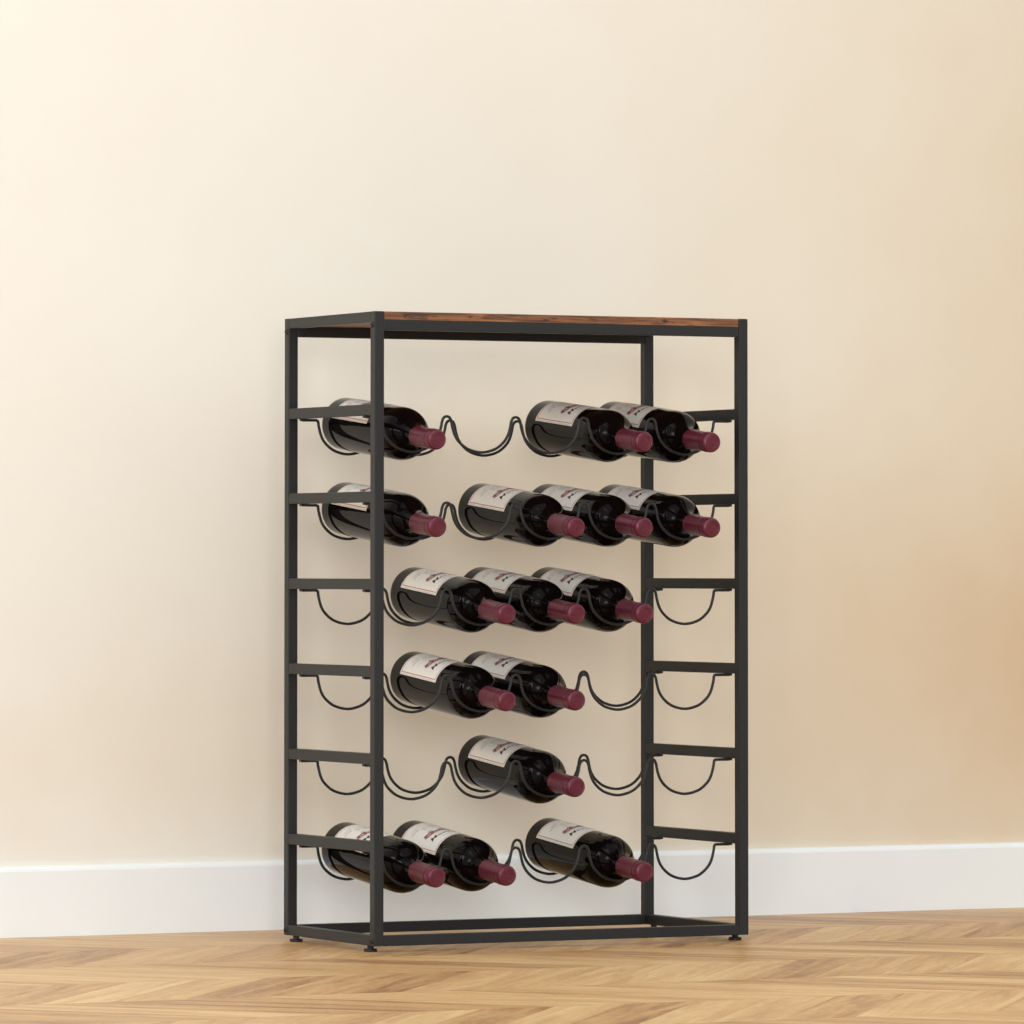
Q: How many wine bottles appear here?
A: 16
